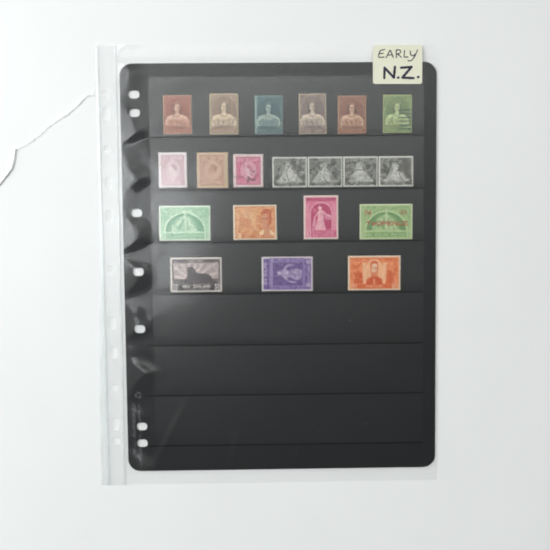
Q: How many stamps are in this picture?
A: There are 20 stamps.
